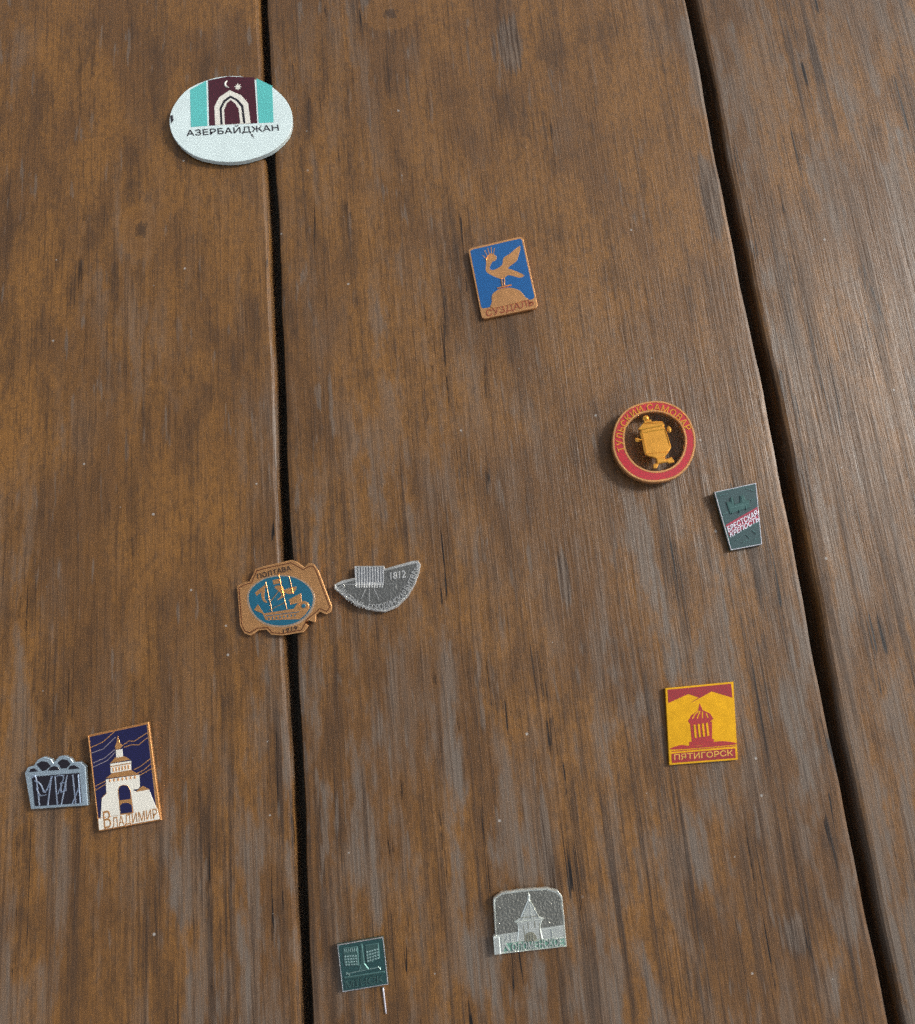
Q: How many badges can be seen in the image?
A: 11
